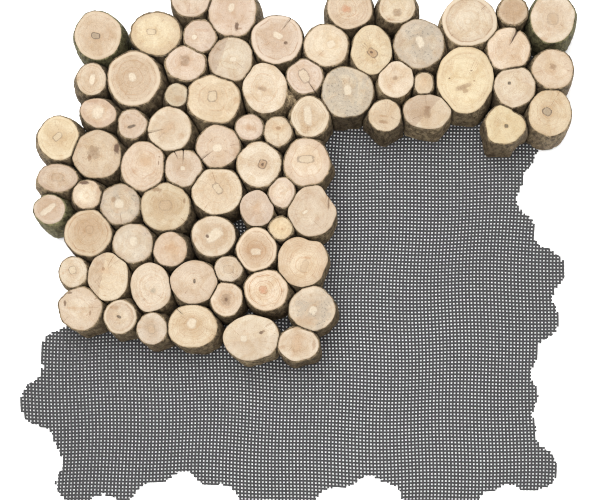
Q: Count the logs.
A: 76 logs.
